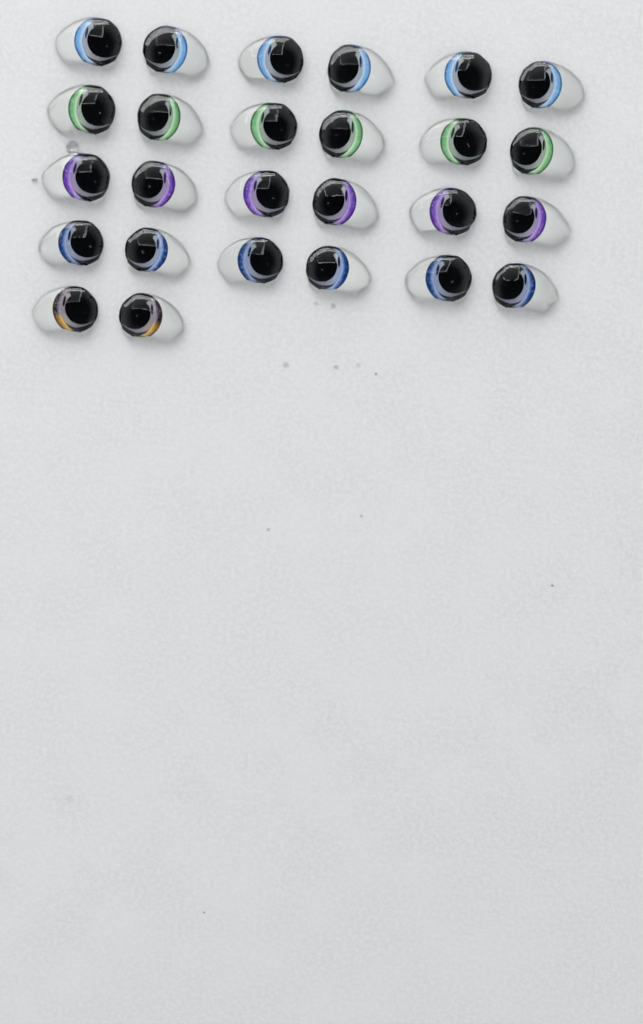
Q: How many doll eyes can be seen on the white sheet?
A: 26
